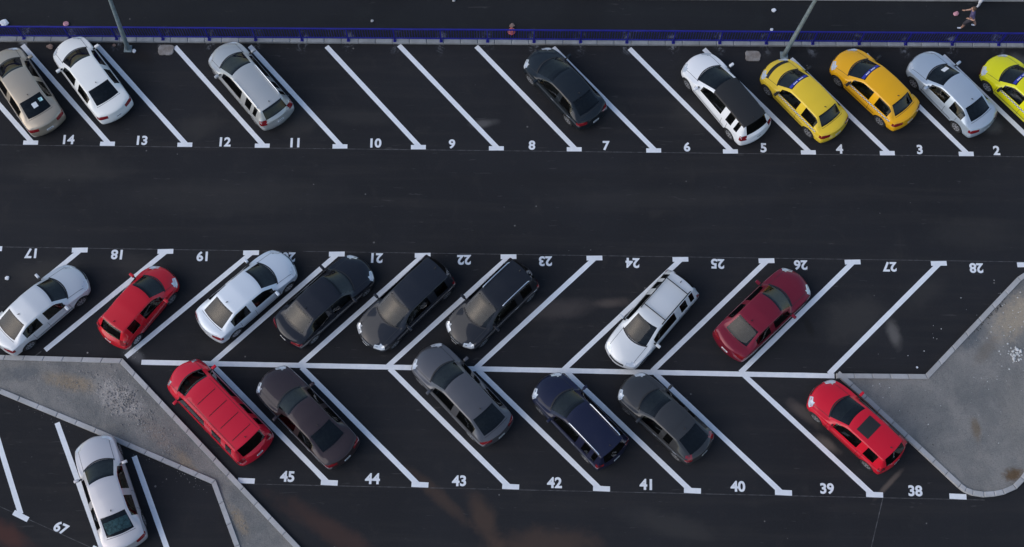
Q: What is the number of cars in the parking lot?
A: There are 24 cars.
